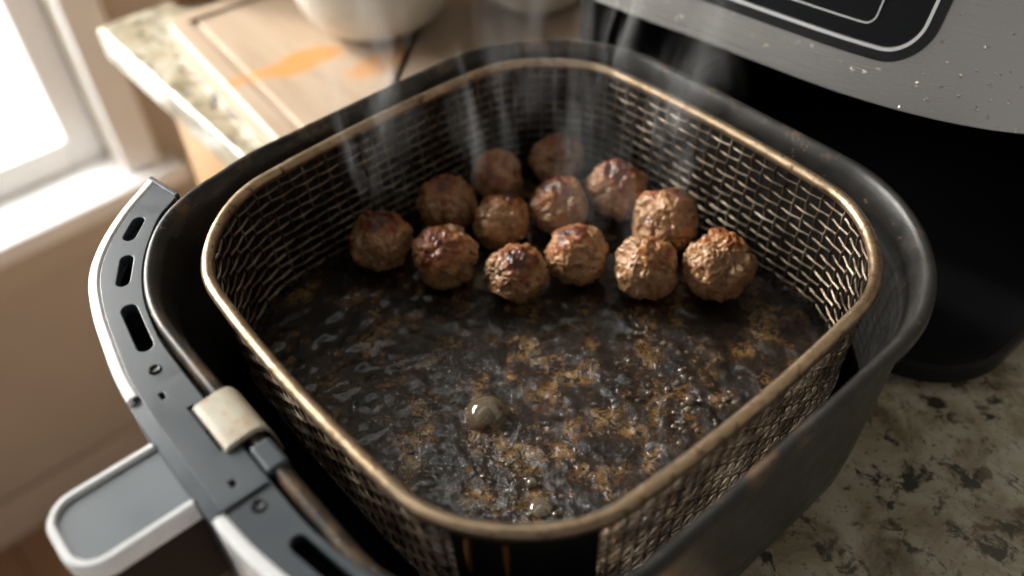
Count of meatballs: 13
